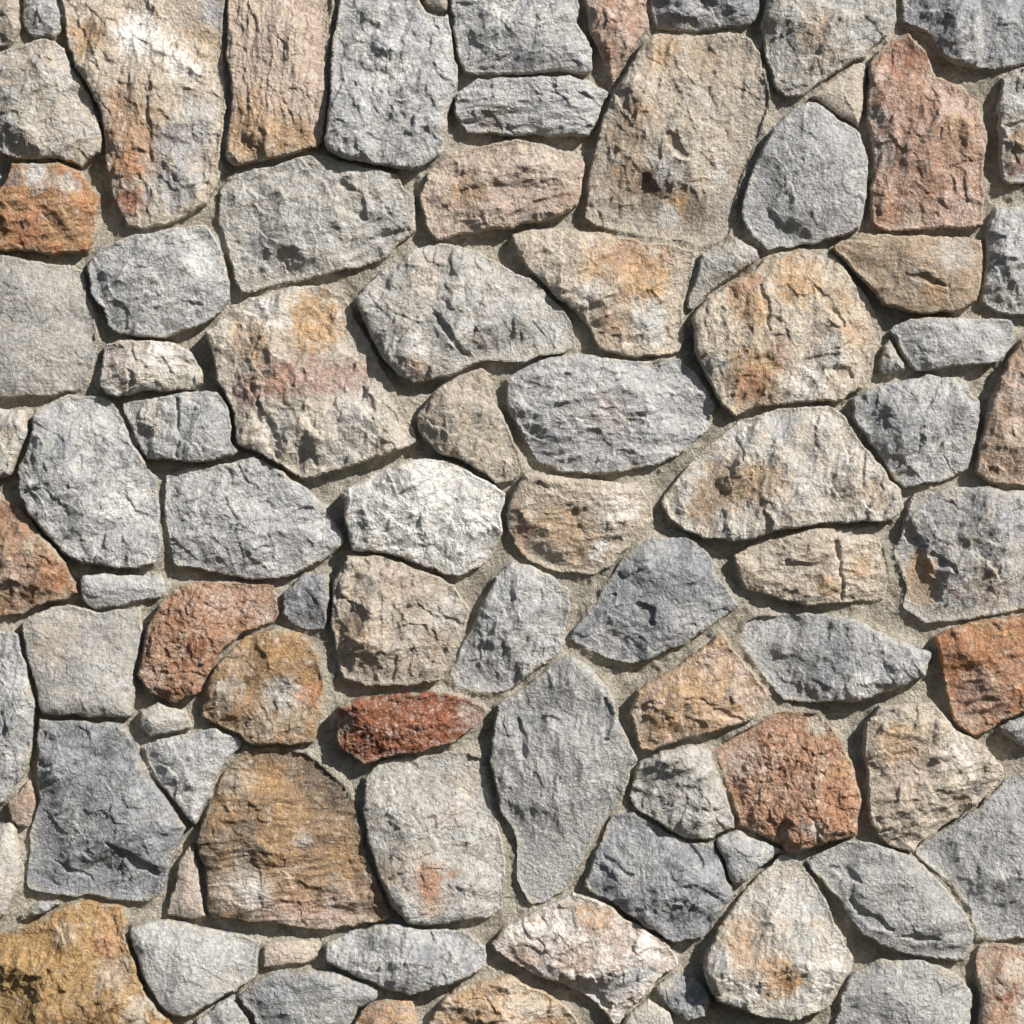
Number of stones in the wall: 92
